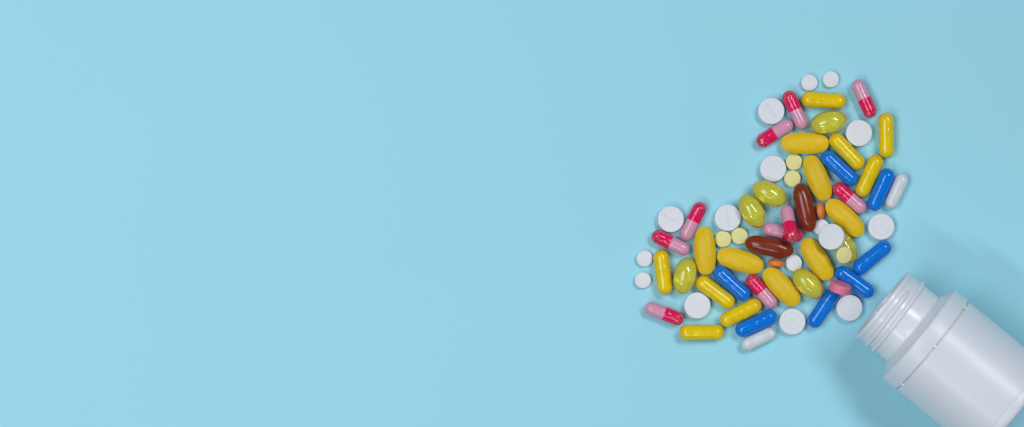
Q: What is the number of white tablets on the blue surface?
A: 16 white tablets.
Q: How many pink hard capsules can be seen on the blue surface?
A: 10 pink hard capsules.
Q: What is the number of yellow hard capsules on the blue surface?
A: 8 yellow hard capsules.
